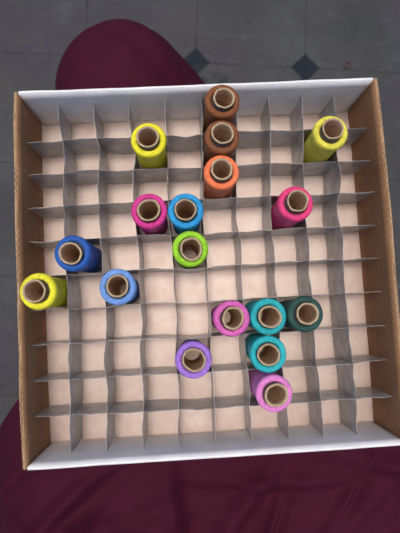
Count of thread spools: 18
